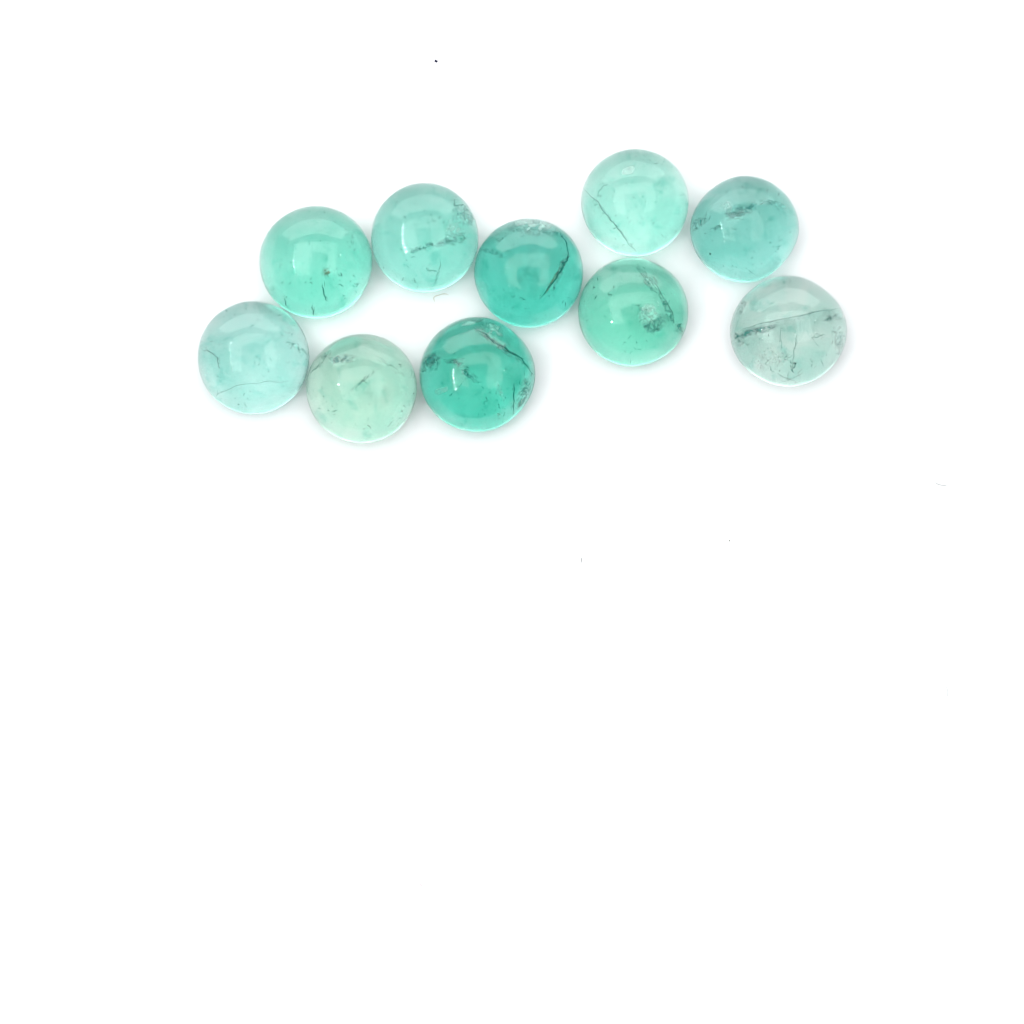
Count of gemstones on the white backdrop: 10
